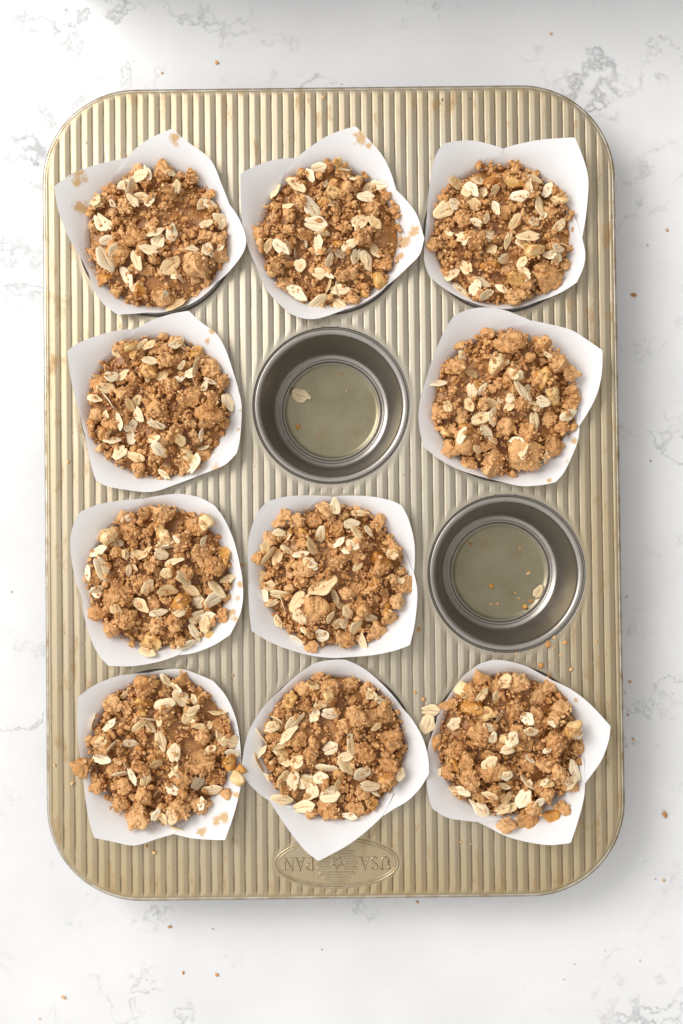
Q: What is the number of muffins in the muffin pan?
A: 10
